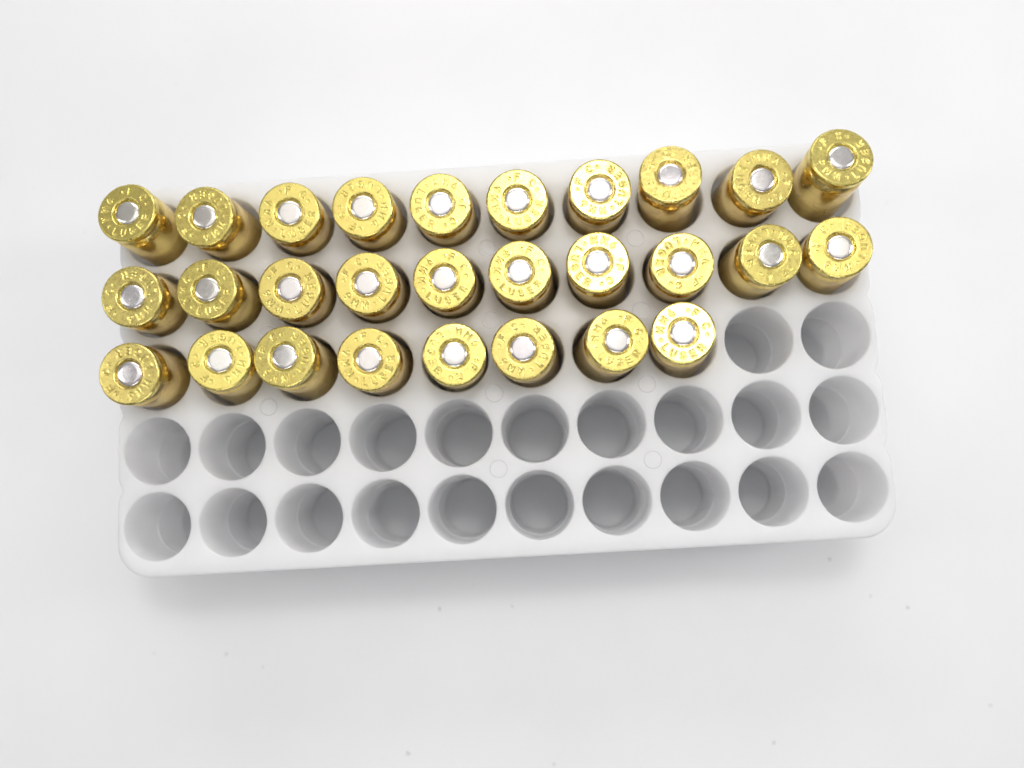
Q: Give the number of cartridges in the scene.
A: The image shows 28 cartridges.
